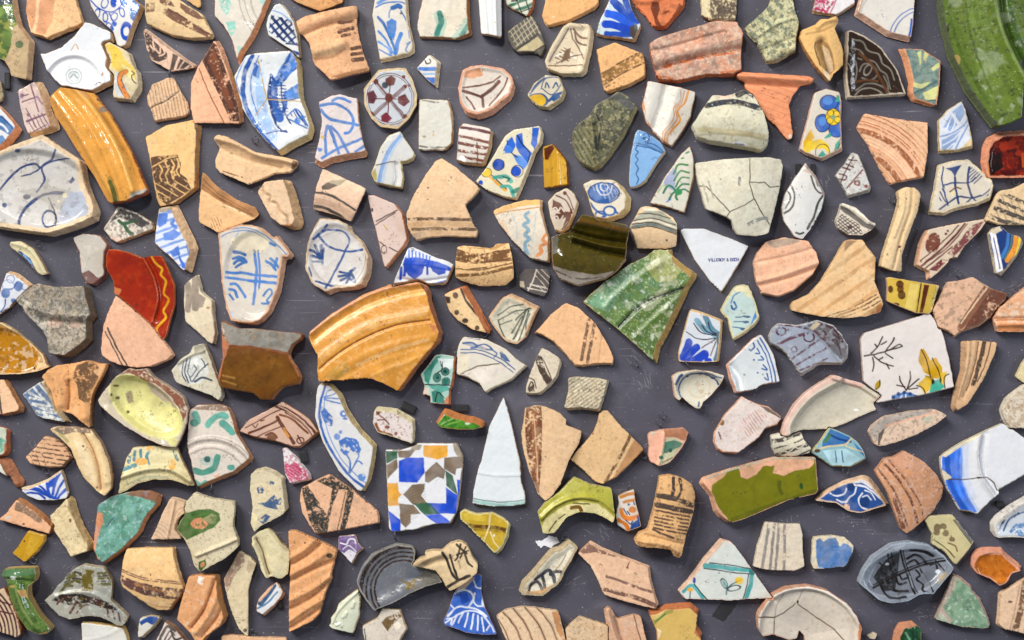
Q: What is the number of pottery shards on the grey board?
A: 200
